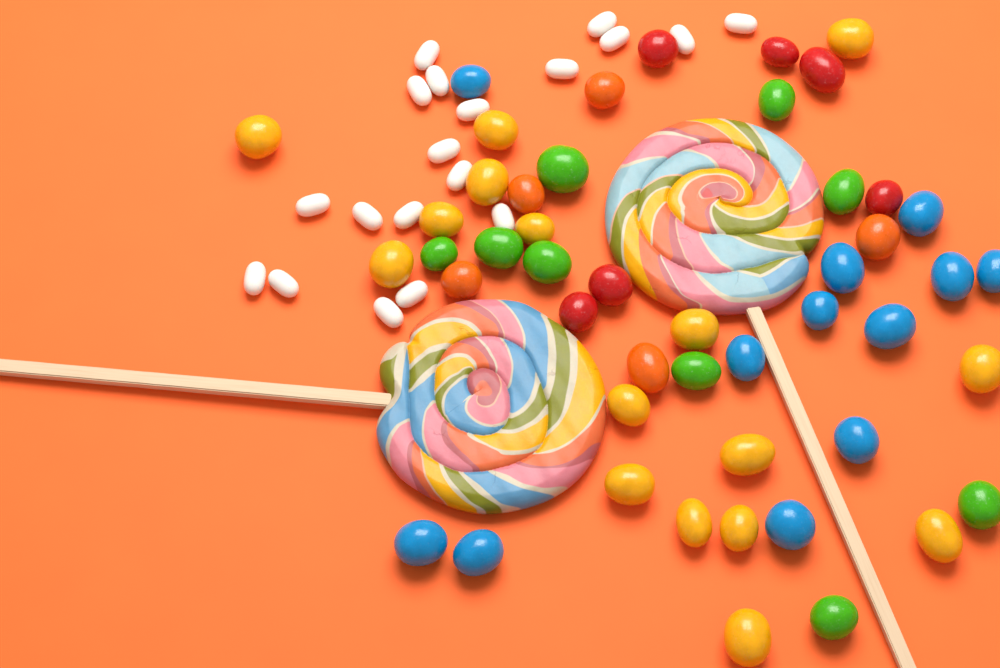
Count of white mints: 19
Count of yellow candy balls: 16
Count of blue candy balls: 12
